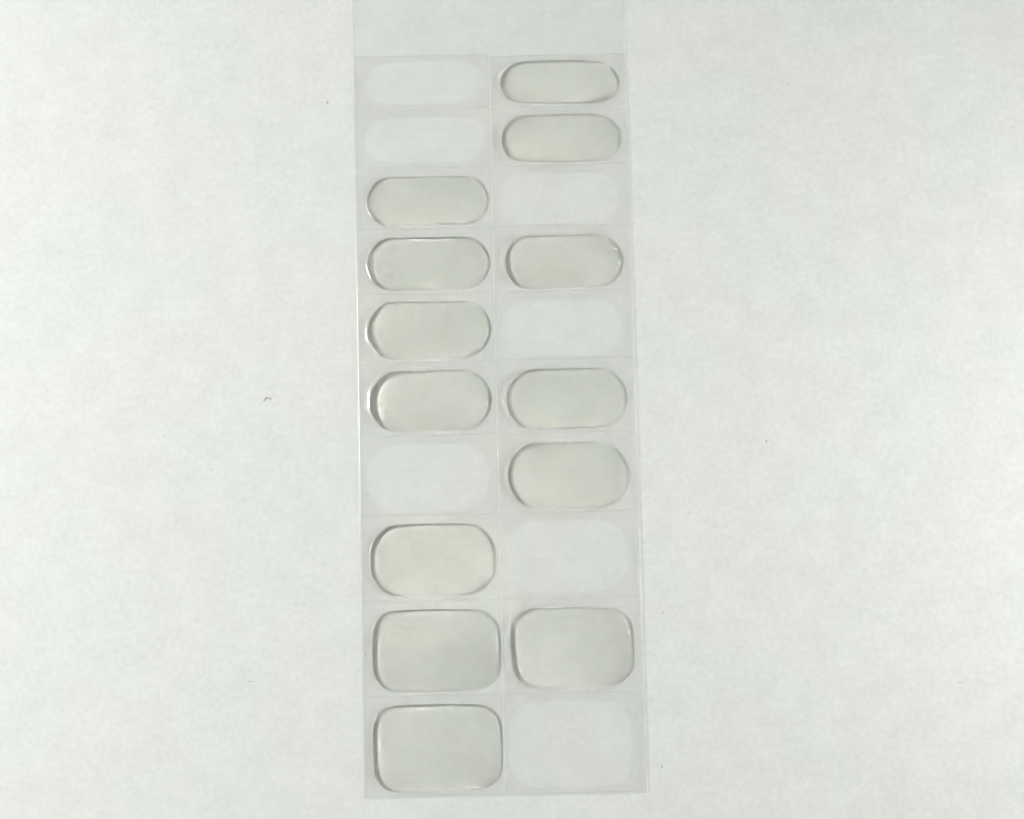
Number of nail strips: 13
